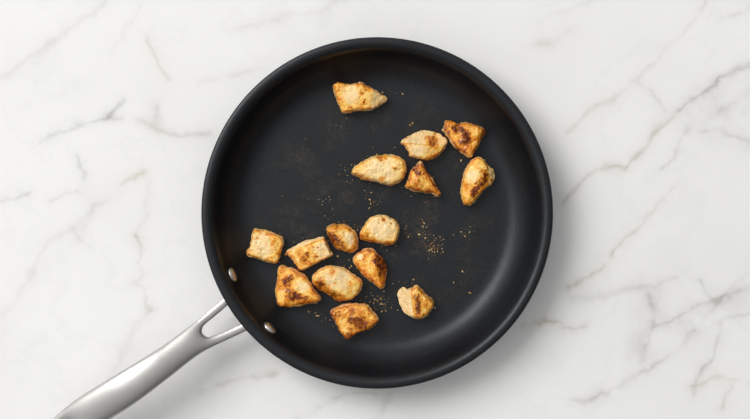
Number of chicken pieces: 15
